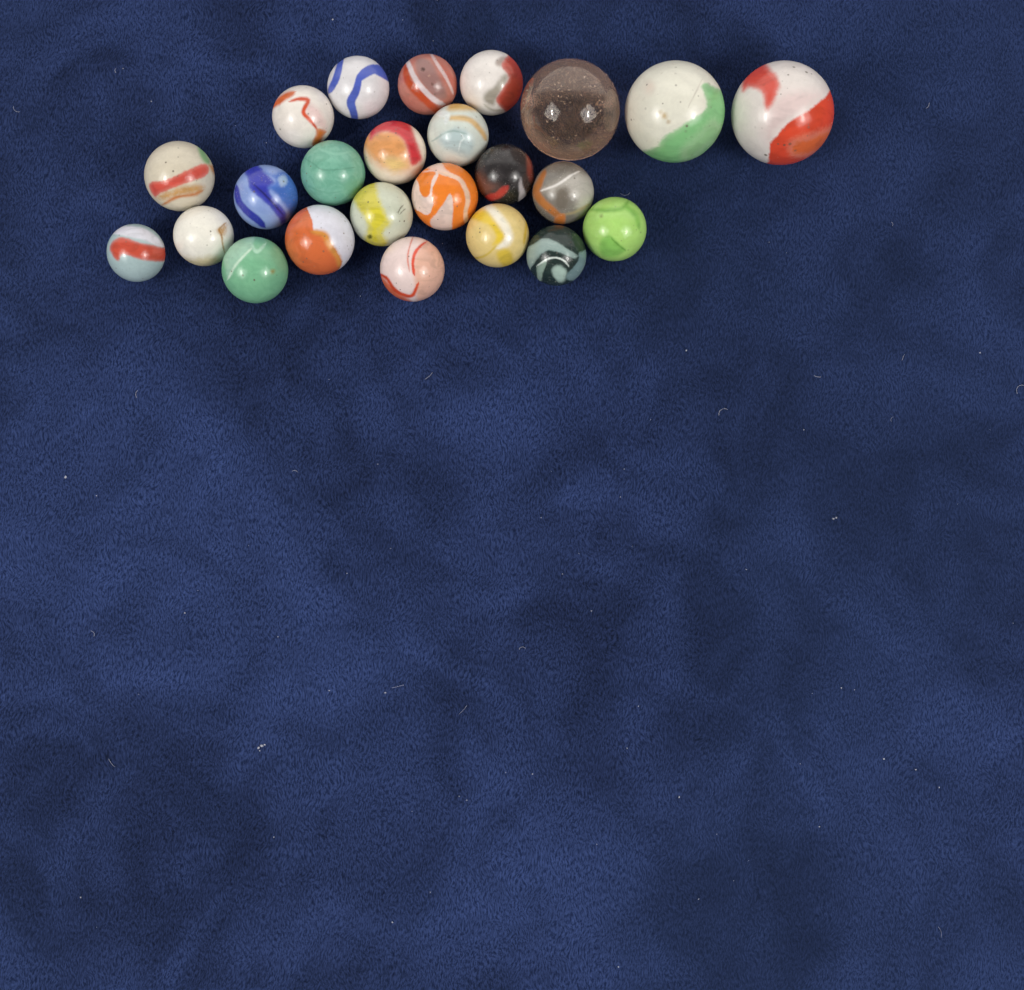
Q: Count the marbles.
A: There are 24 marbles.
